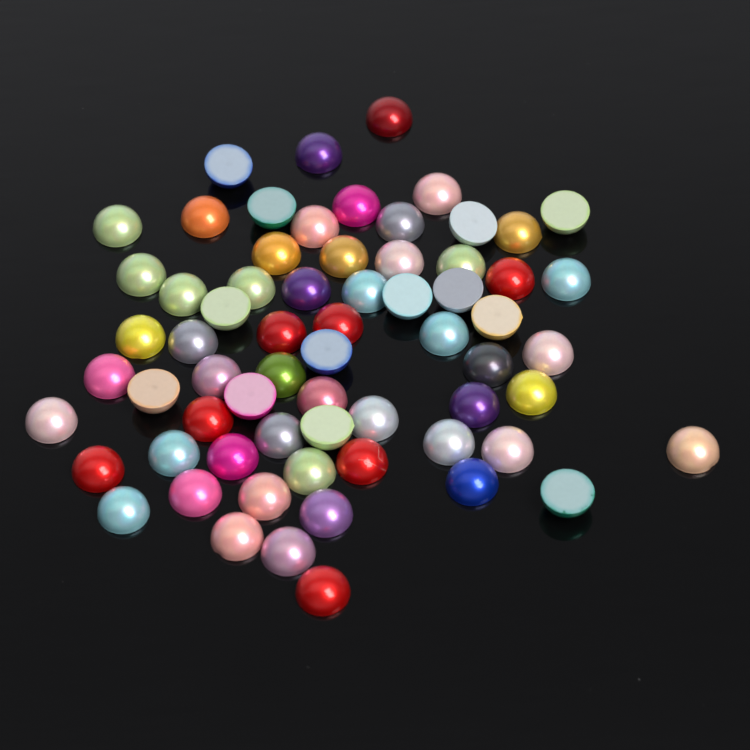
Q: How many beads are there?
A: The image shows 66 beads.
